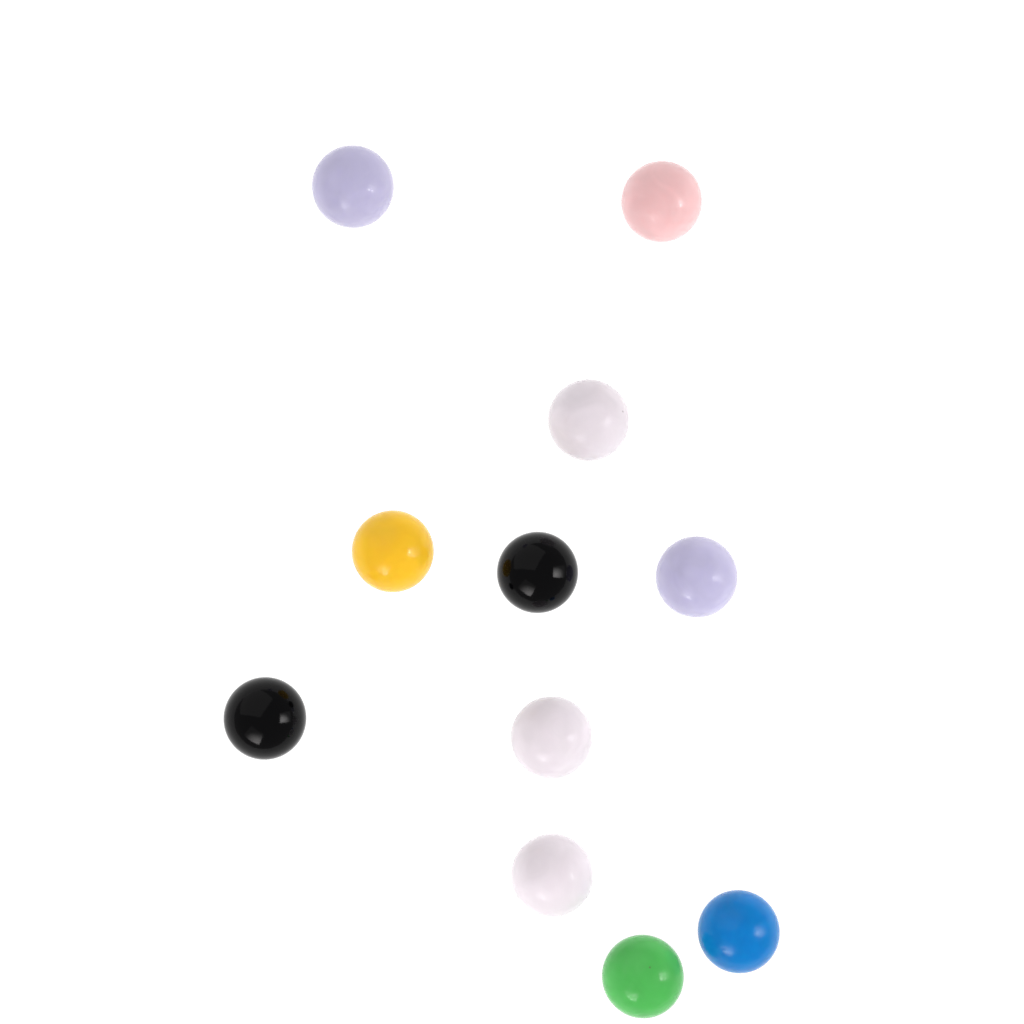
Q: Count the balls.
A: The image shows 11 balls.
